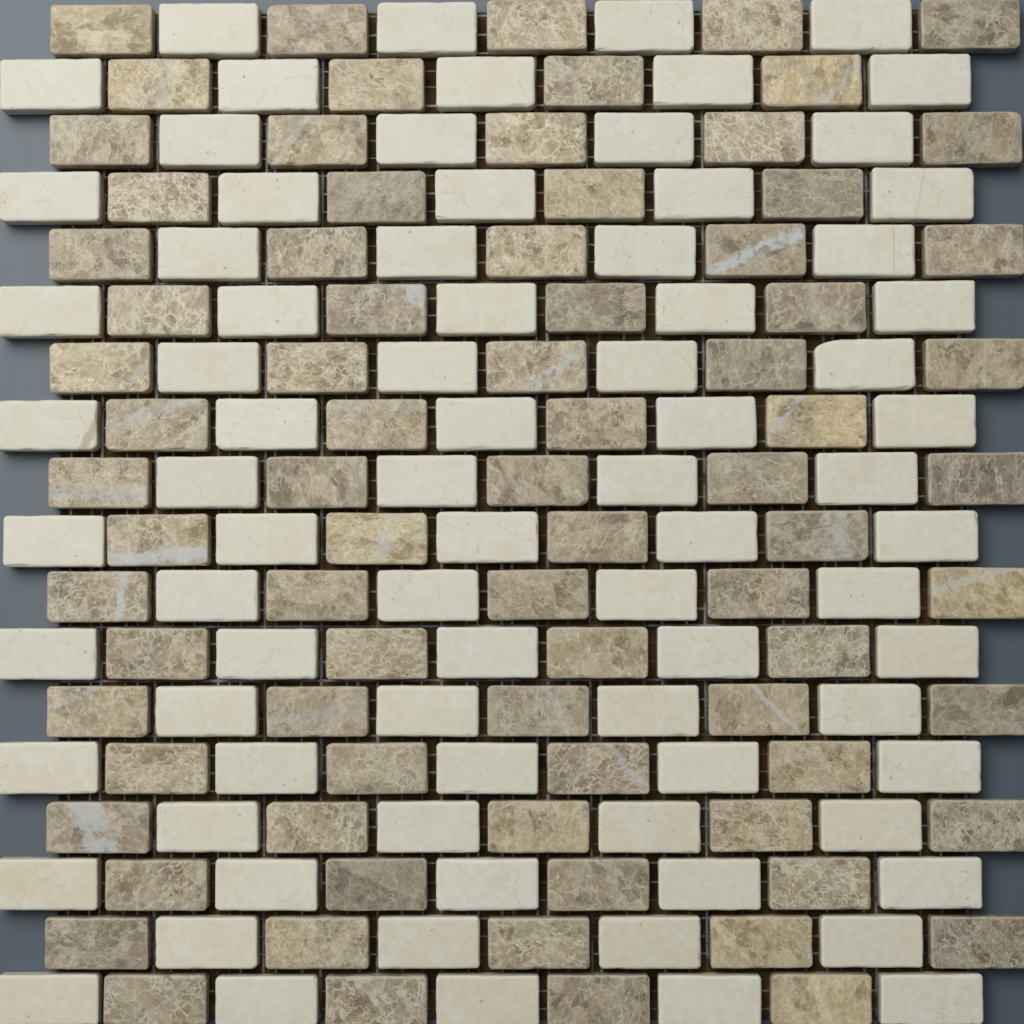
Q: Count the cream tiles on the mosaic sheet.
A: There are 81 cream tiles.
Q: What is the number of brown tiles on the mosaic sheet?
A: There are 81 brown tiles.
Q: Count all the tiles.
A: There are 162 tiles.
